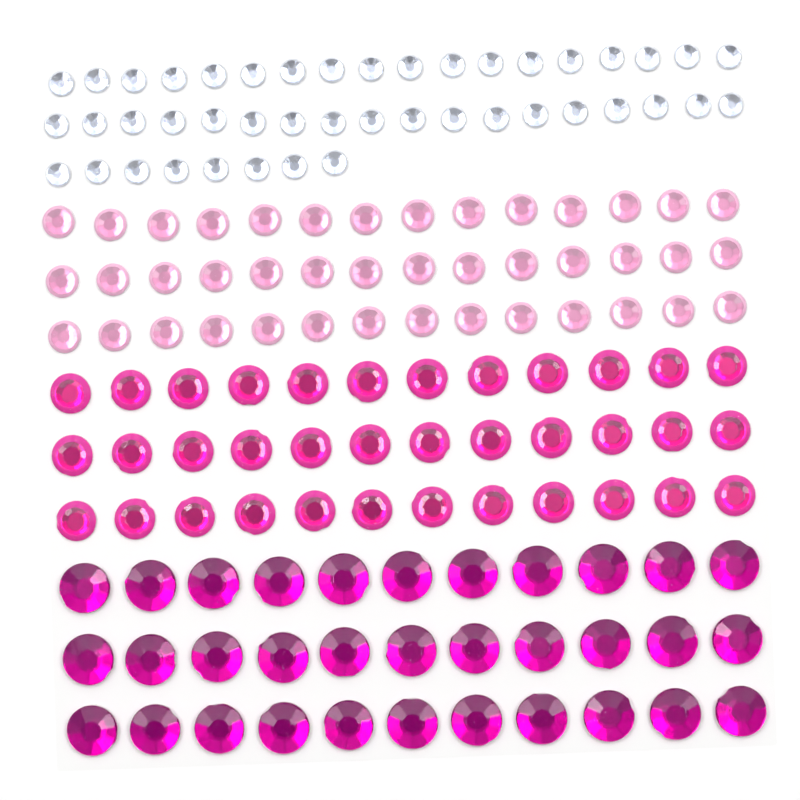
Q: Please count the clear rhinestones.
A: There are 44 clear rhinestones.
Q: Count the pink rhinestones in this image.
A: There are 42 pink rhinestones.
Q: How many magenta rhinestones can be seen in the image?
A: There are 36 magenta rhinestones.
